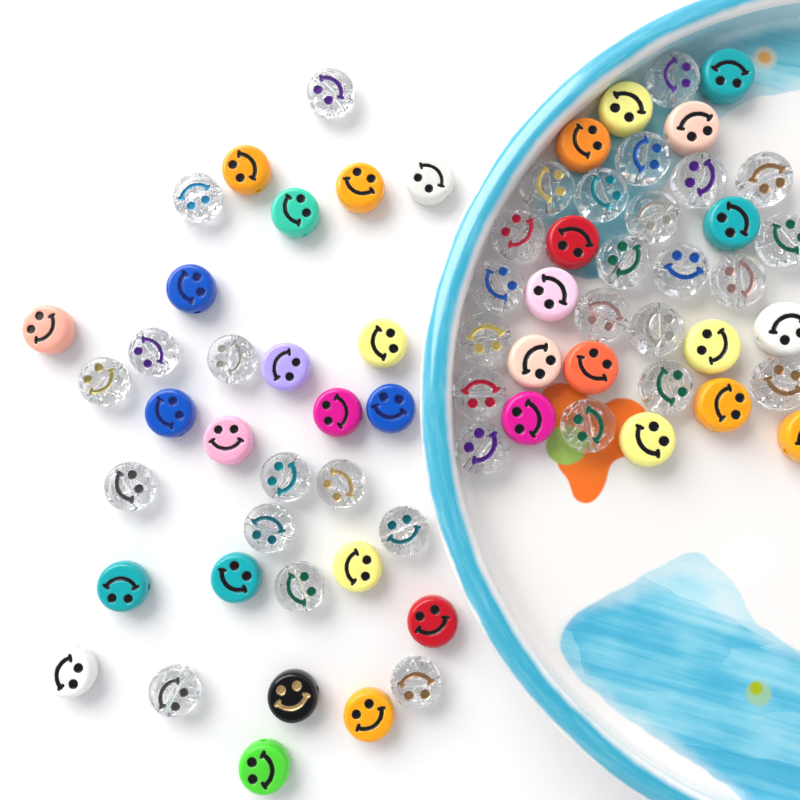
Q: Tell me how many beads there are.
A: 69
